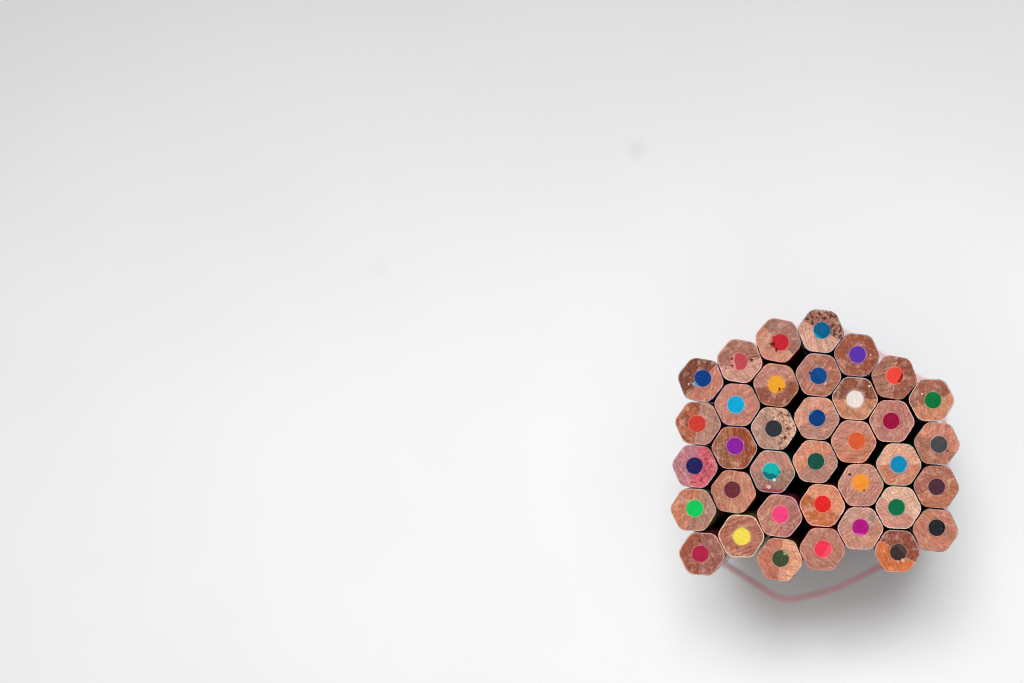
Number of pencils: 36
